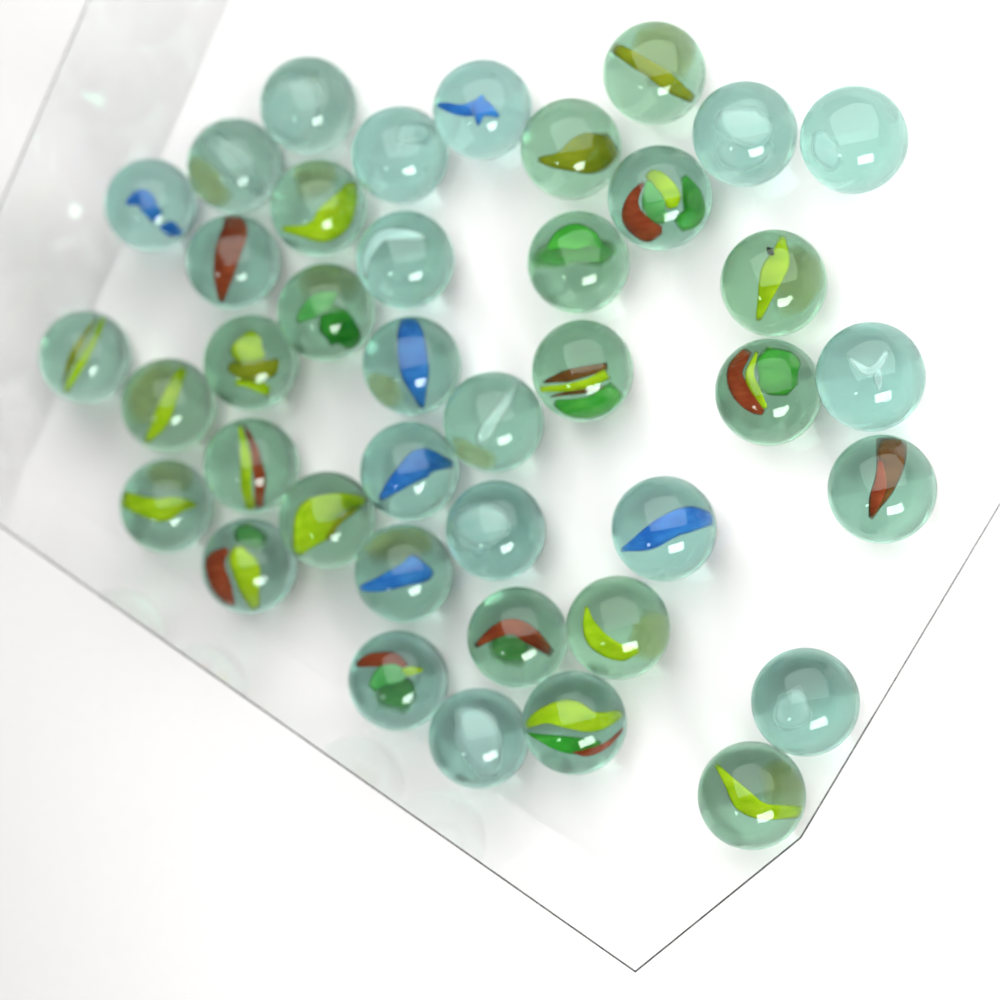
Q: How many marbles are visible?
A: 40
